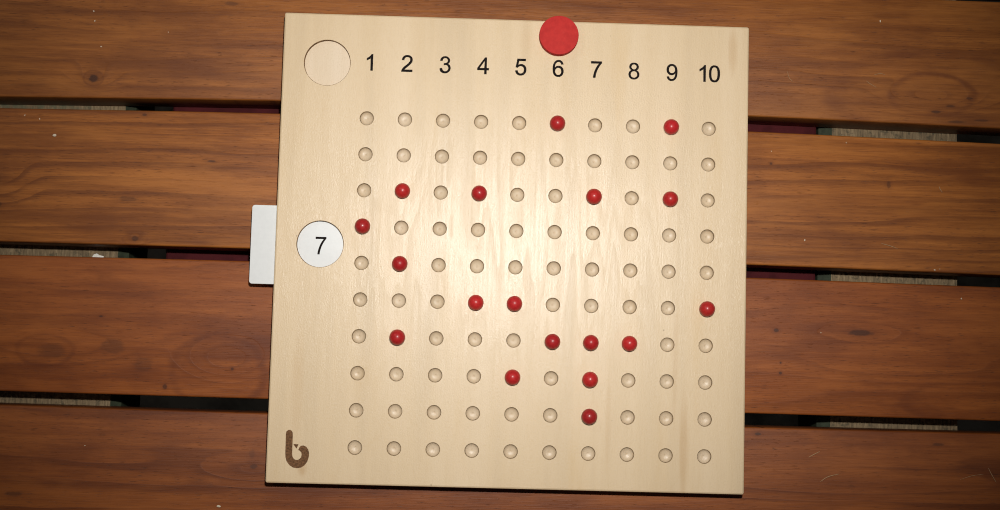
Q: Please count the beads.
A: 18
